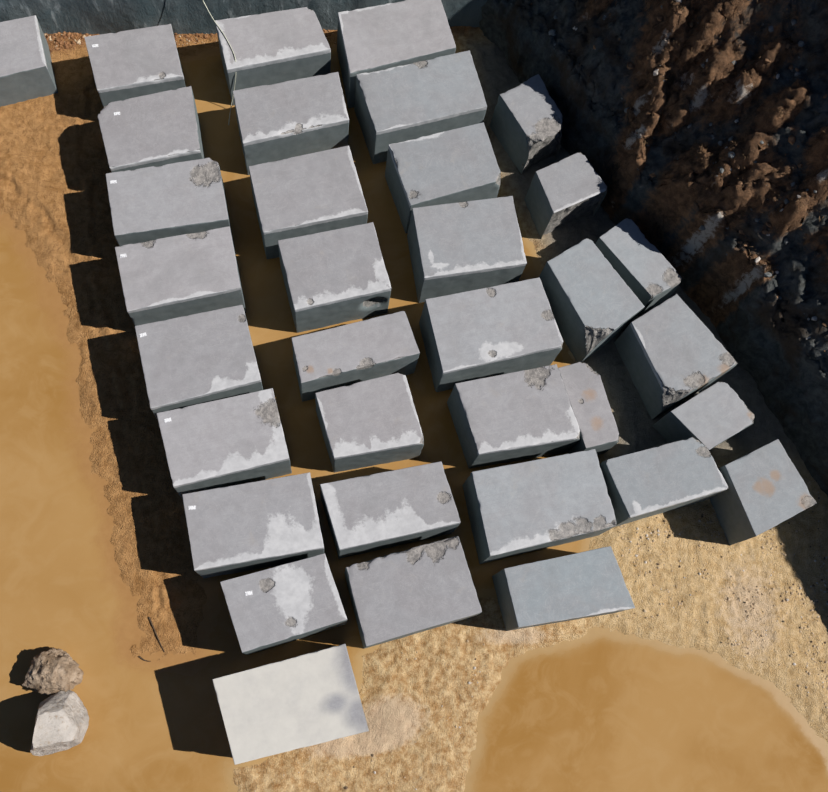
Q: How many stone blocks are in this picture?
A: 35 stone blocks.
